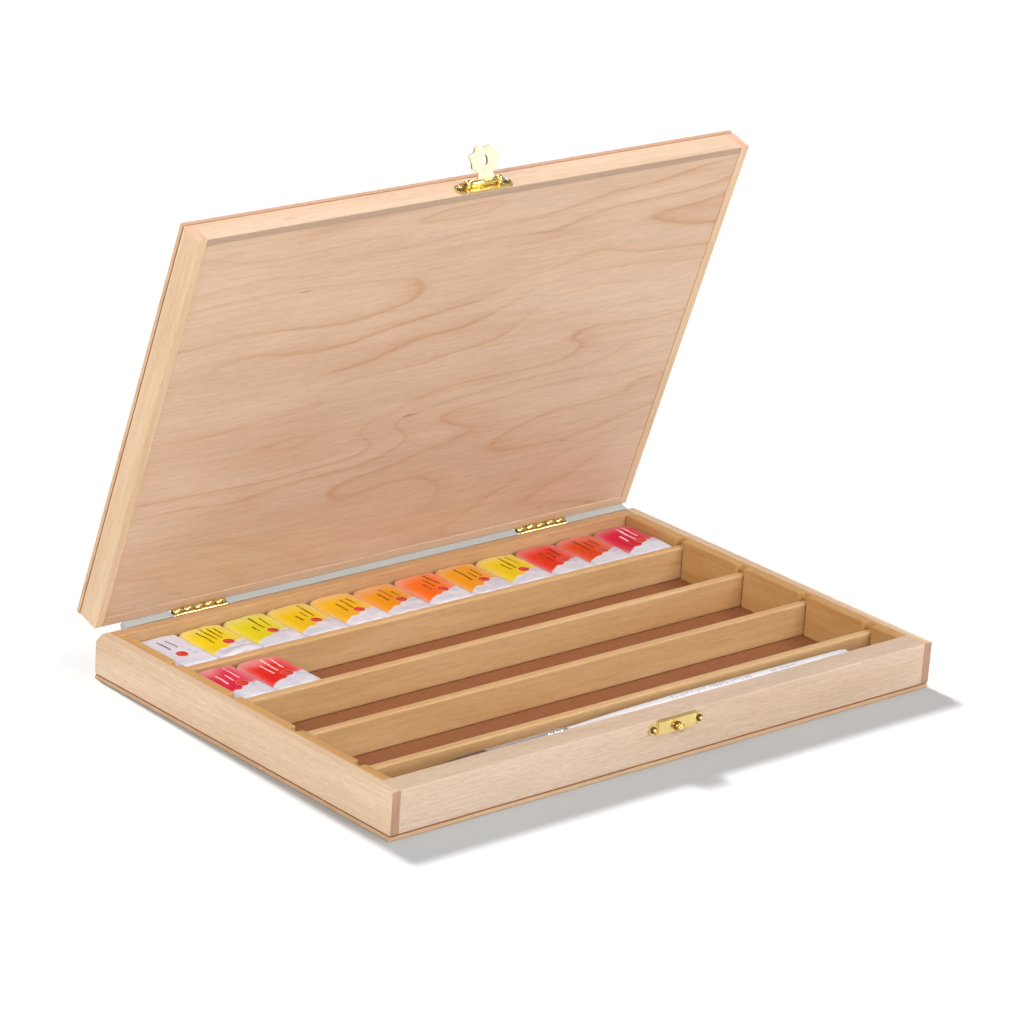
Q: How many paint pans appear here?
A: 14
